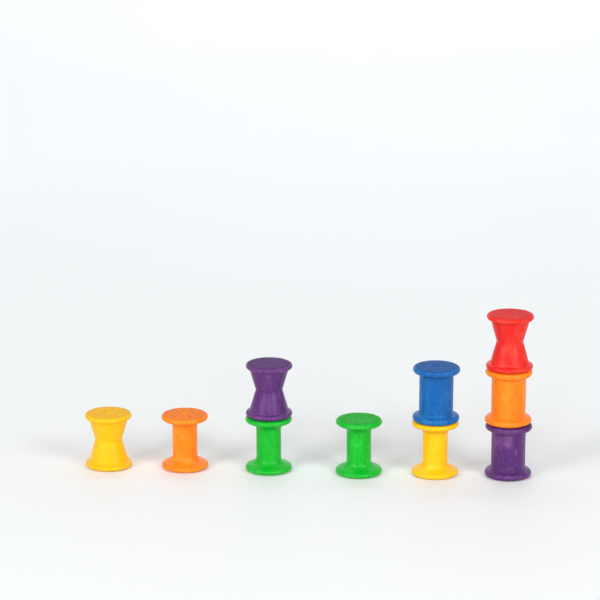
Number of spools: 10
